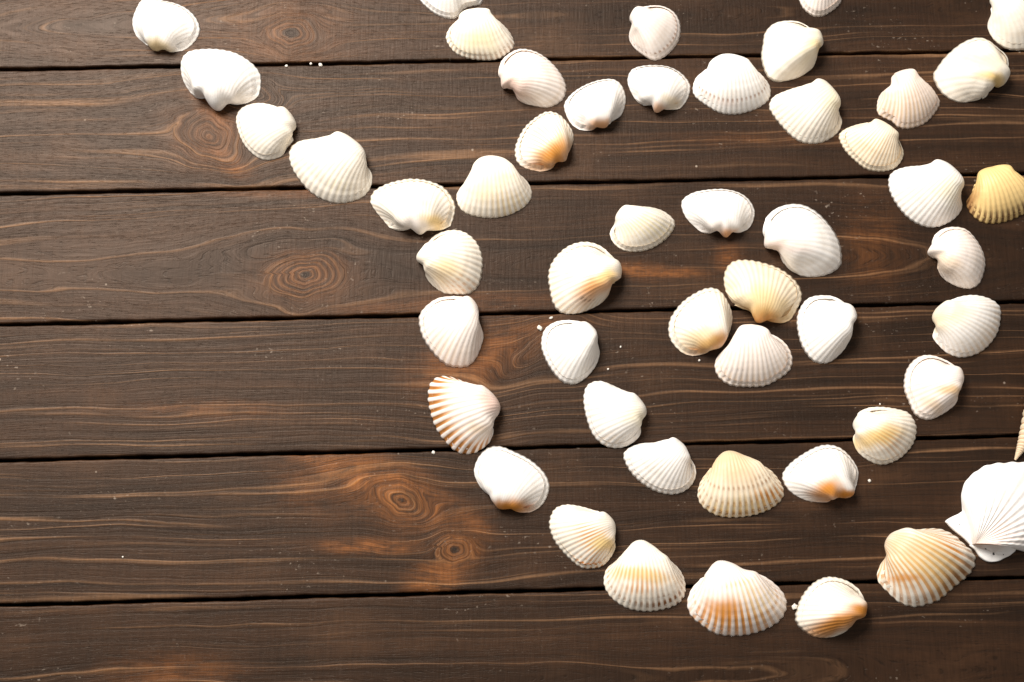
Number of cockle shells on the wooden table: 49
